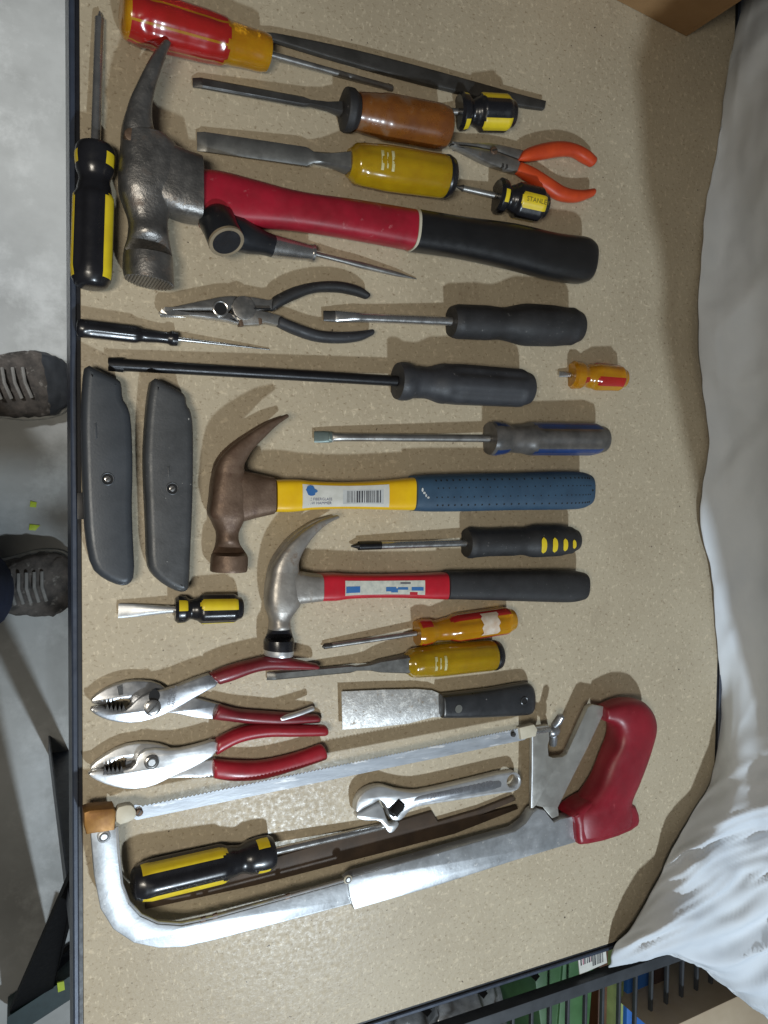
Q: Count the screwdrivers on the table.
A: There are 13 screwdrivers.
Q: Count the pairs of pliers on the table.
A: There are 4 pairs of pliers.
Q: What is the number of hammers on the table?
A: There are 3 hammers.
